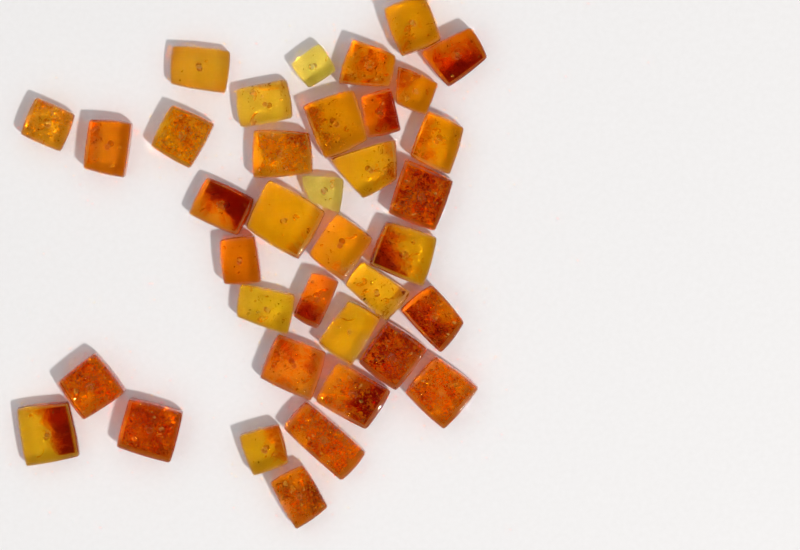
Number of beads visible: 37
